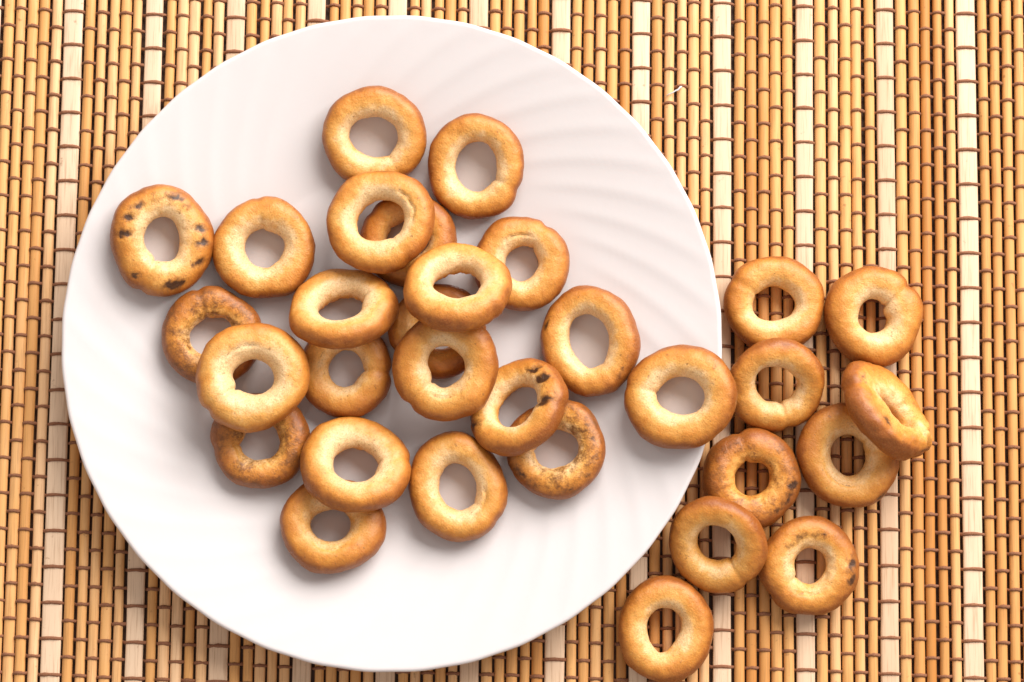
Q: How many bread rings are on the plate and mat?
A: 31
